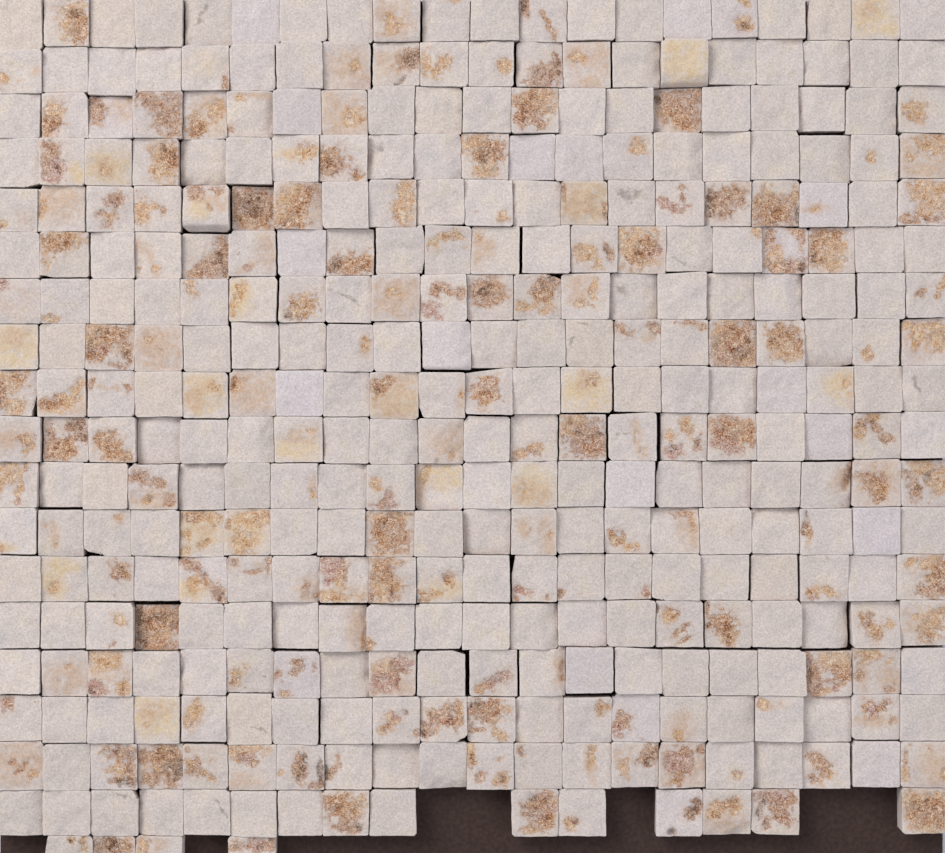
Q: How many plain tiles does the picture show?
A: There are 171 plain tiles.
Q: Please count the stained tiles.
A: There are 188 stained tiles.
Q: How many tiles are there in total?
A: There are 359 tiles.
